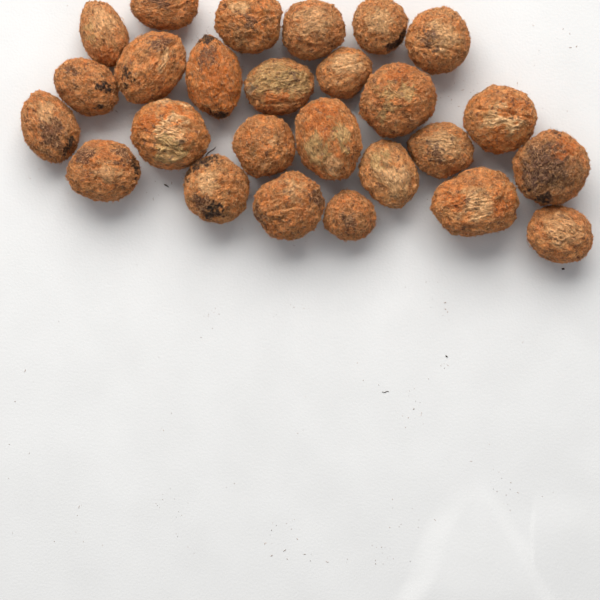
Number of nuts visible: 26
